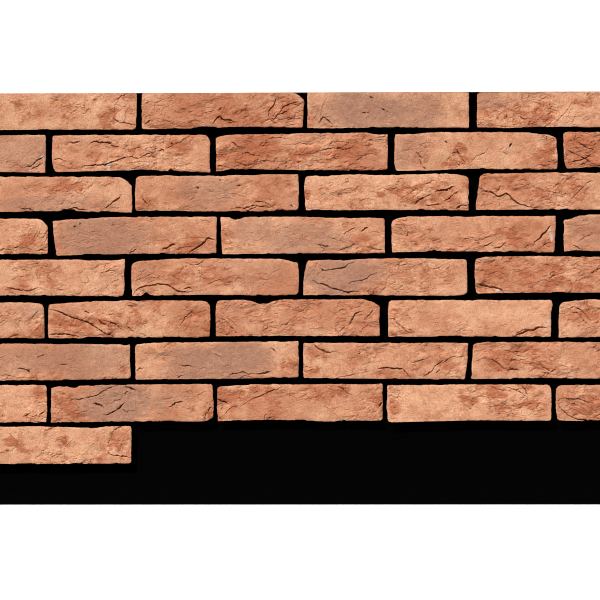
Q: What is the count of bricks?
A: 37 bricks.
